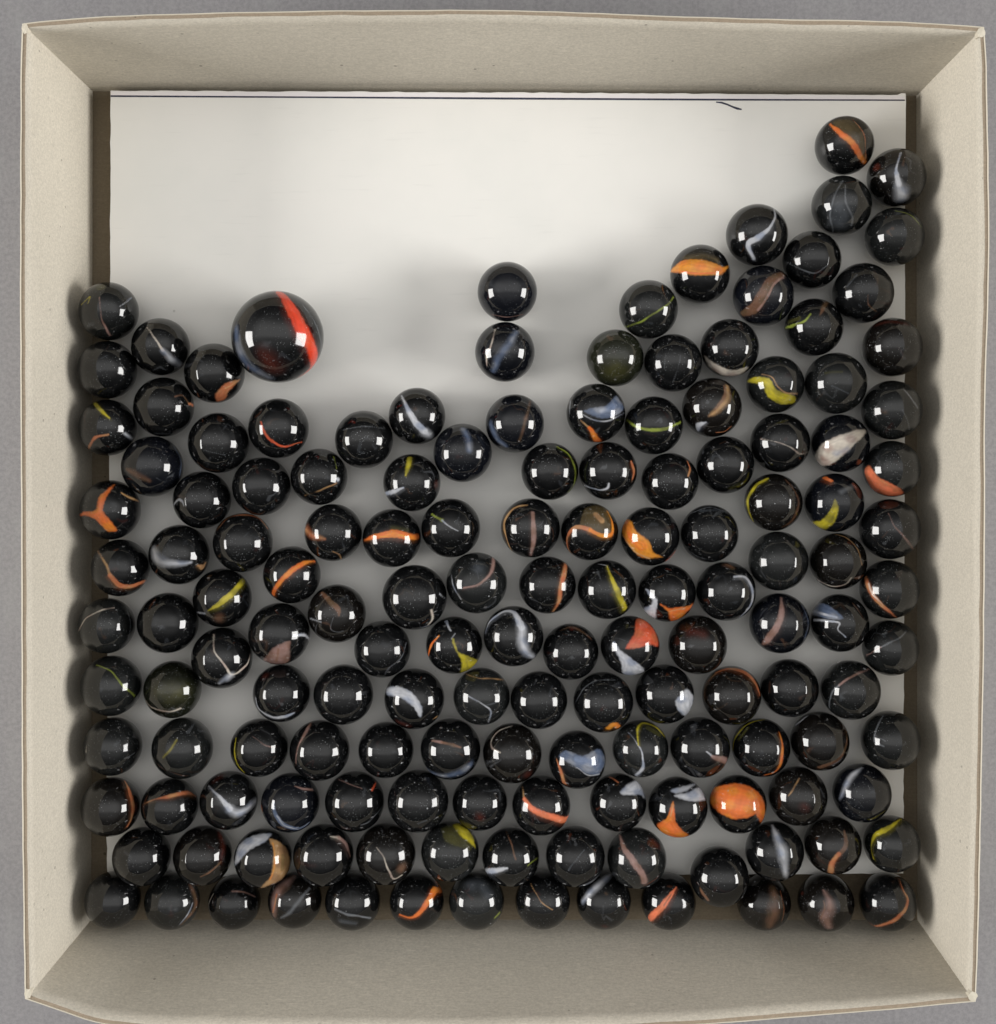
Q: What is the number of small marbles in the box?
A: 150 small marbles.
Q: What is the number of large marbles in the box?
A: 1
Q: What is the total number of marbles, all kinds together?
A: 151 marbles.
